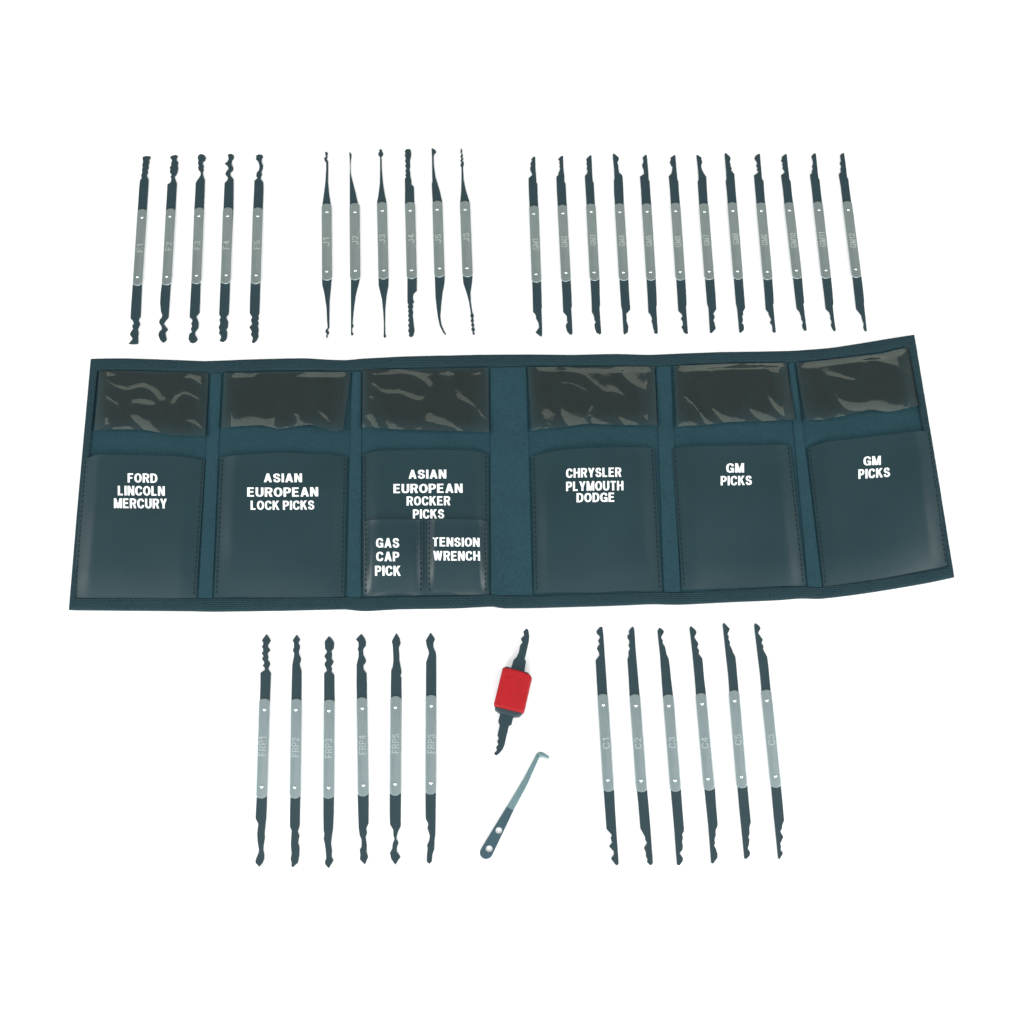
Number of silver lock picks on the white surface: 35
